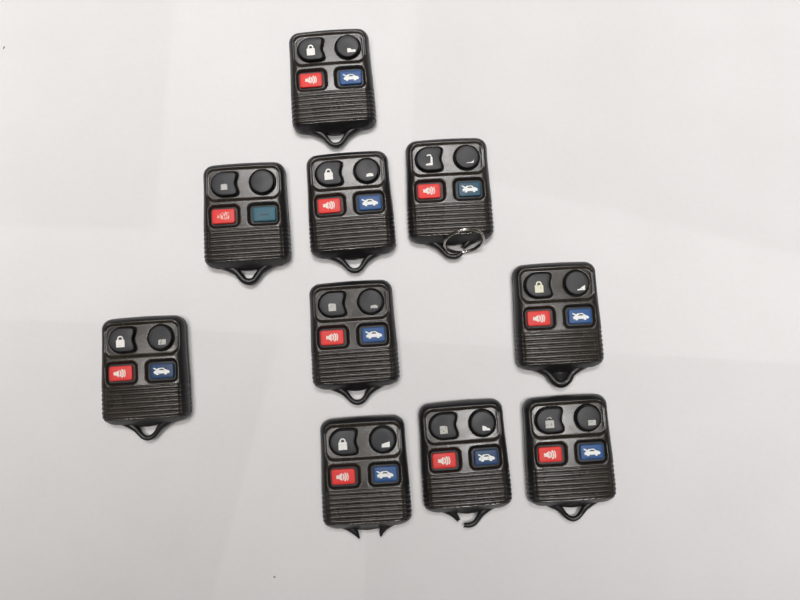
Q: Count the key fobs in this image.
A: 10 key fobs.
